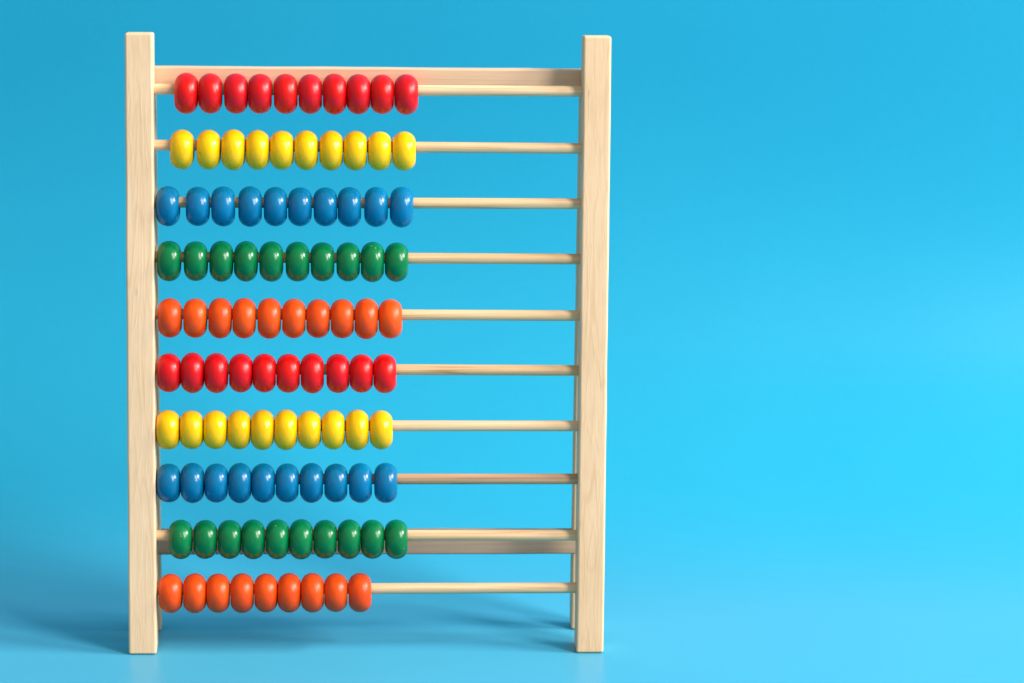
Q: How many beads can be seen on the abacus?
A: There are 99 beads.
